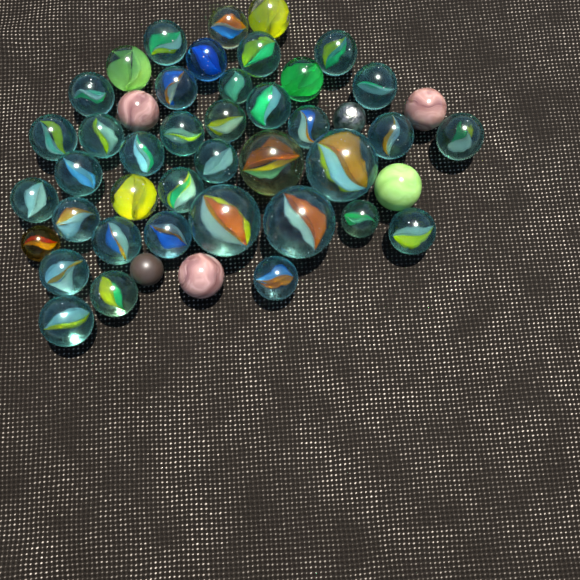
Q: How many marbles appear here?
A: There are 46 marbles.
